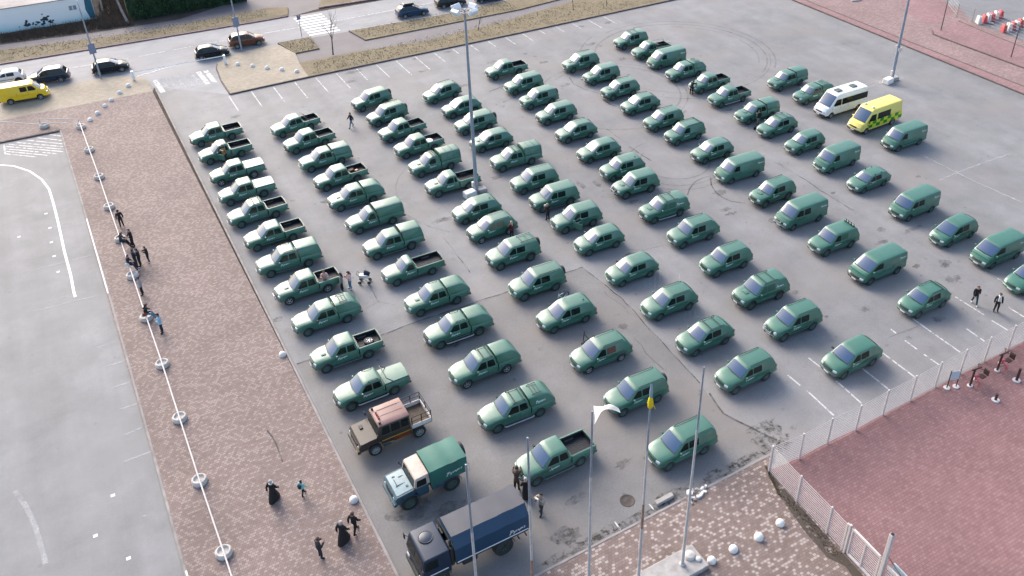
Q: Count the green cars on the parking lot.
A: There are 96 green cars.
